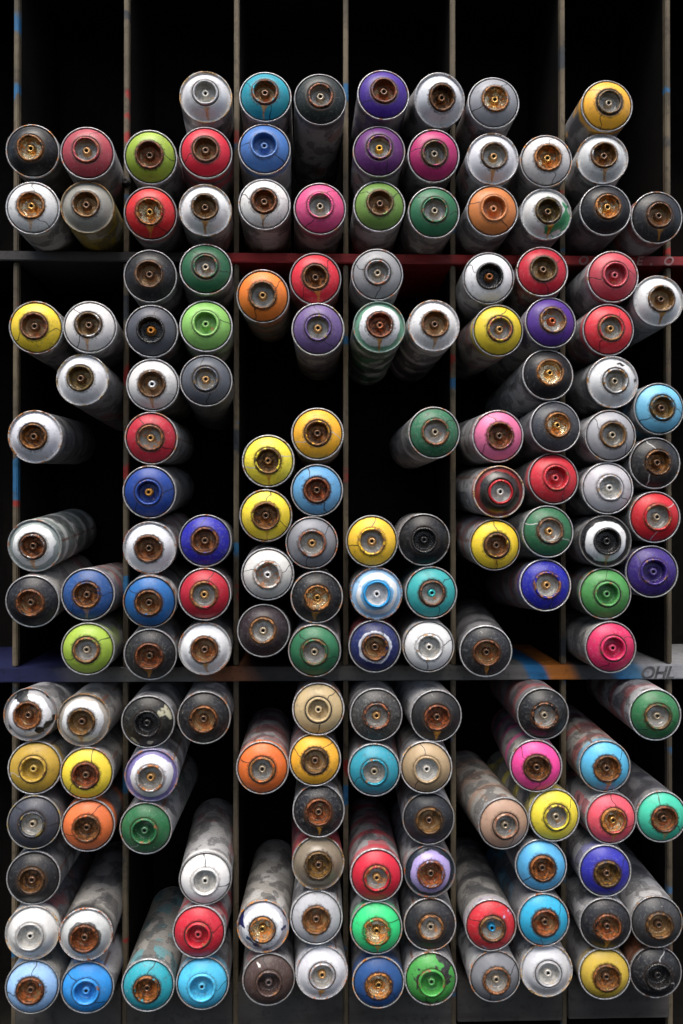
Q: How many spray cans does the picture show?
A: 156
